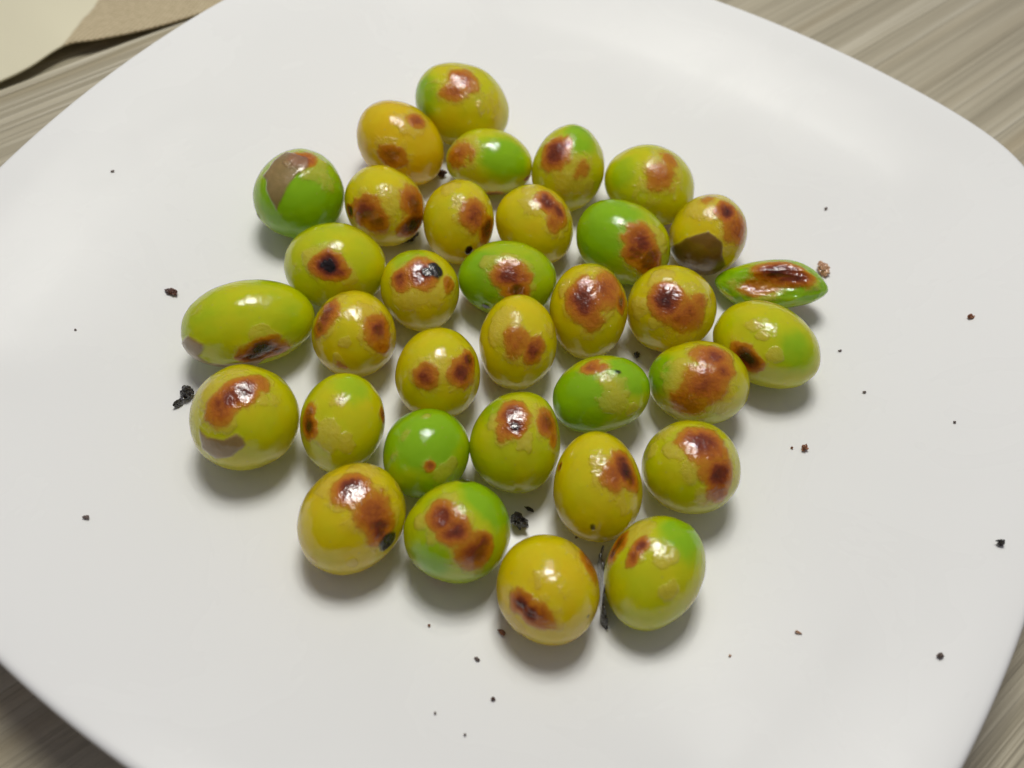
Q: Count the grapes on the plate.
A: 34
